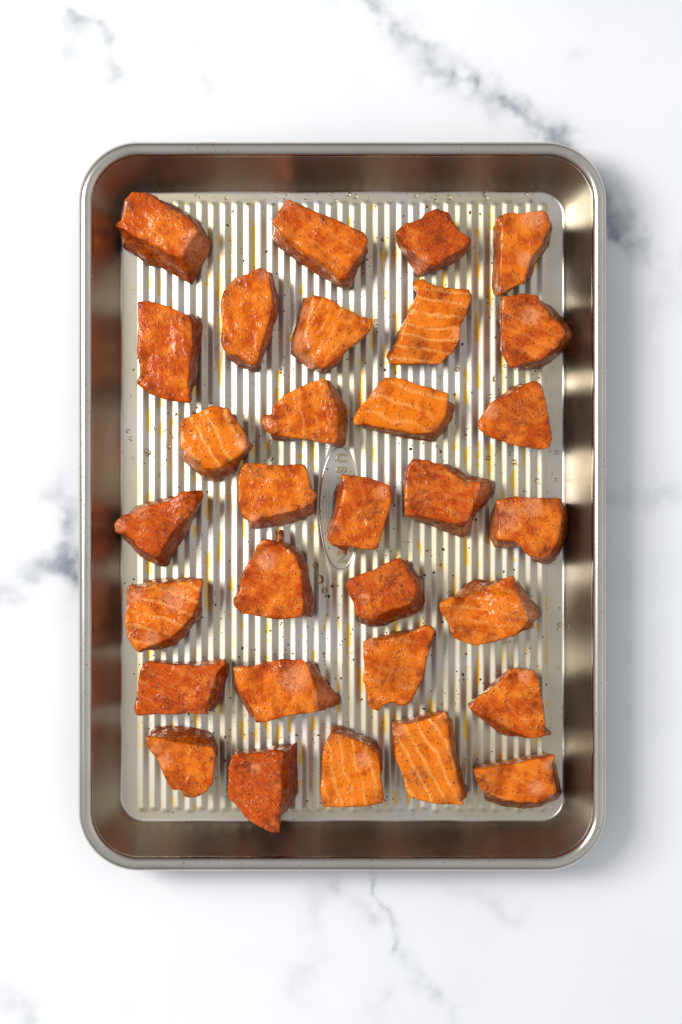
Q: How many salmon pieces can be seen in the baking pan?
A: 31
